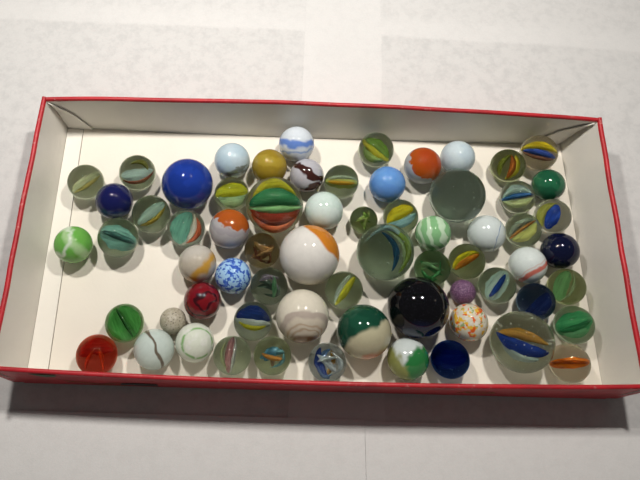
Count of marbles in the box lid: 66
